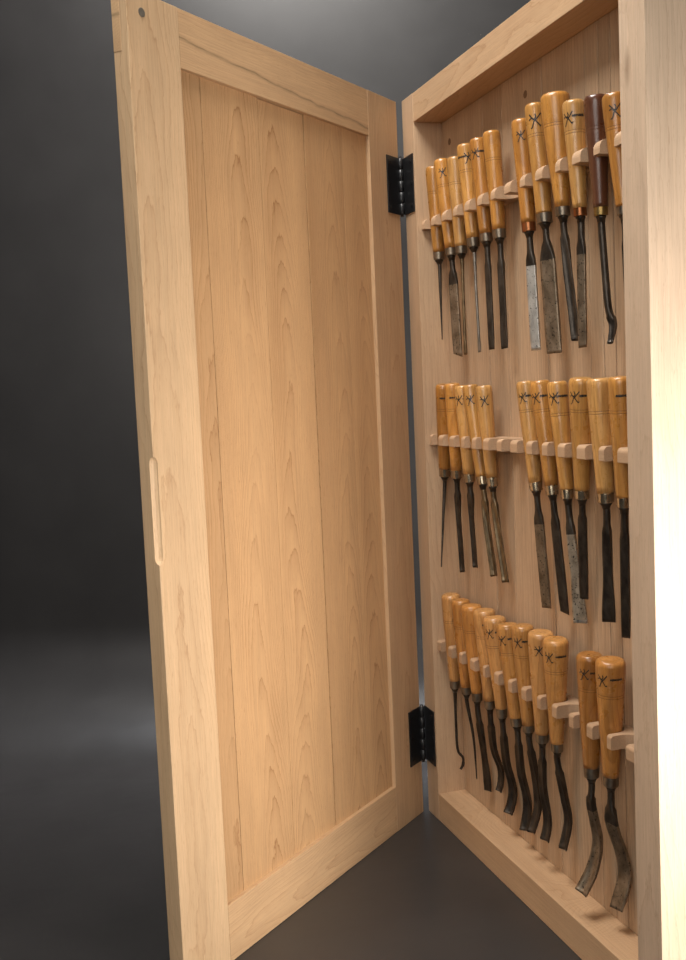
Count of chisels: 34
